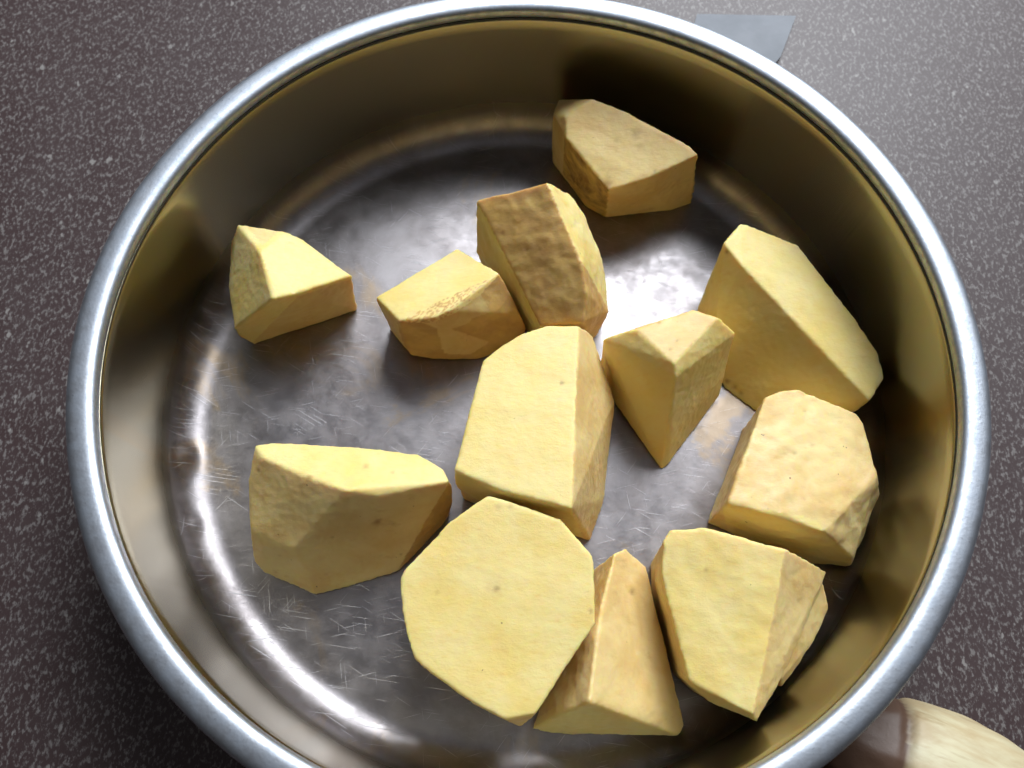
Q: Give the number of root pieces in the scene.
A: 12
